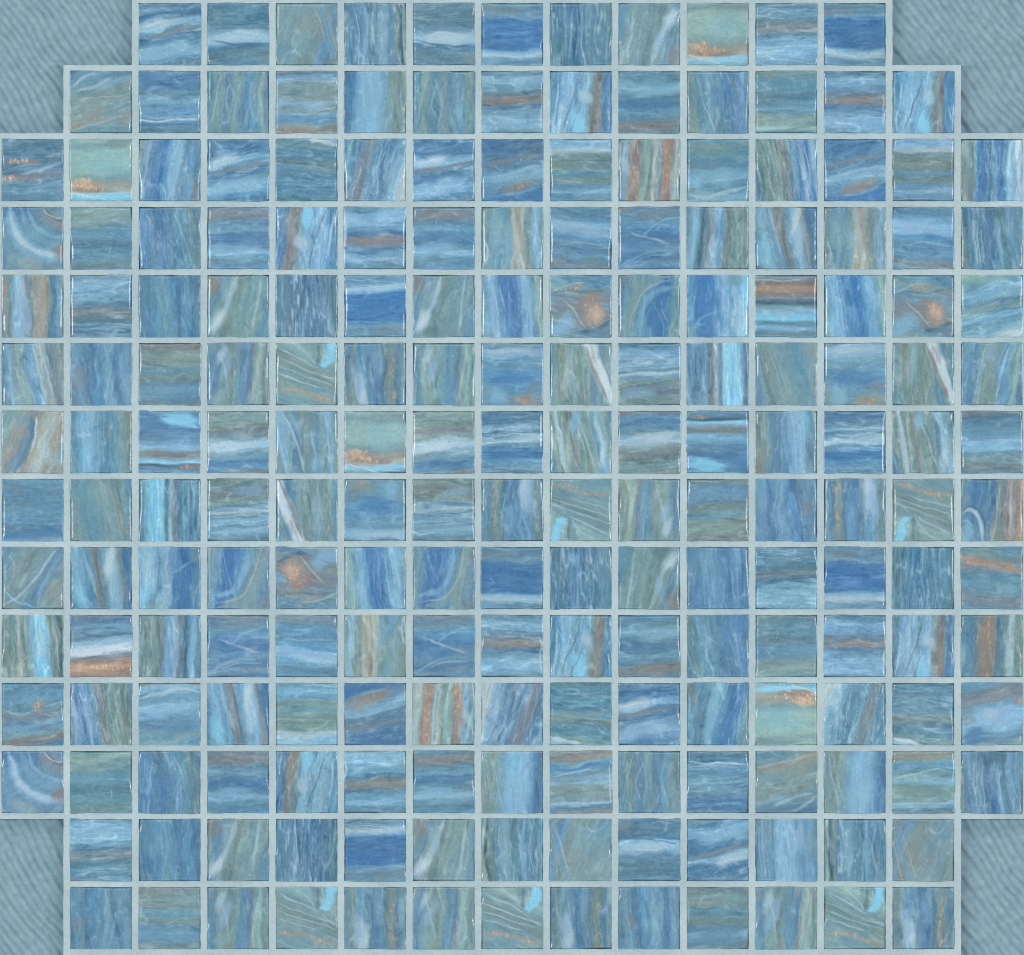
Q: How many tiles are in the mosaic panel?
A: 200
